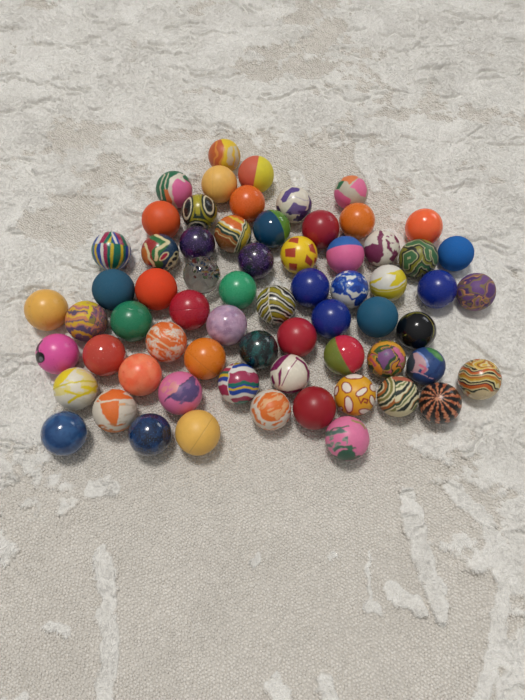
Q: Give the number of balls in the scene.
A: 66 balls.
